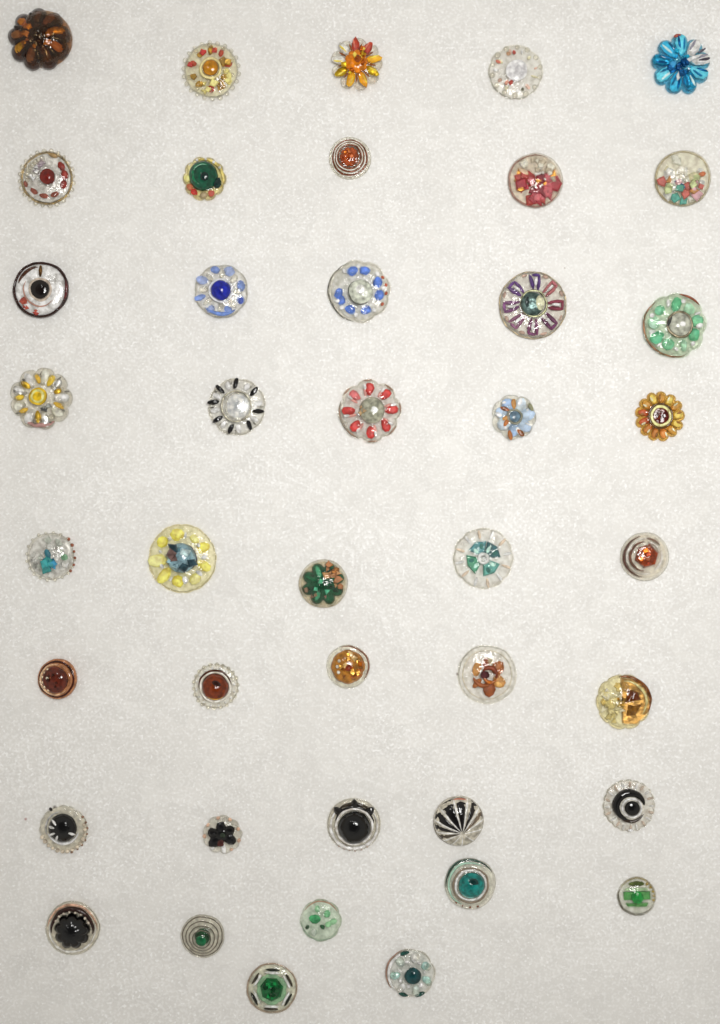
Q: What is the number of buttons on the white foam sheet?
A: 42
